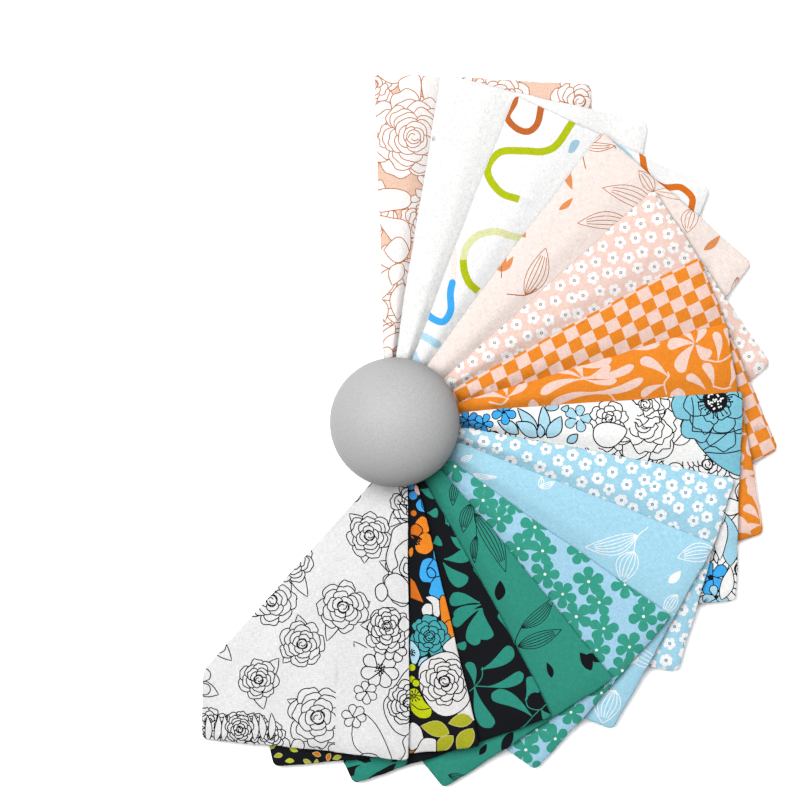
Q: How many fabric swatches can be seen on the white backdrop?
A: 15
